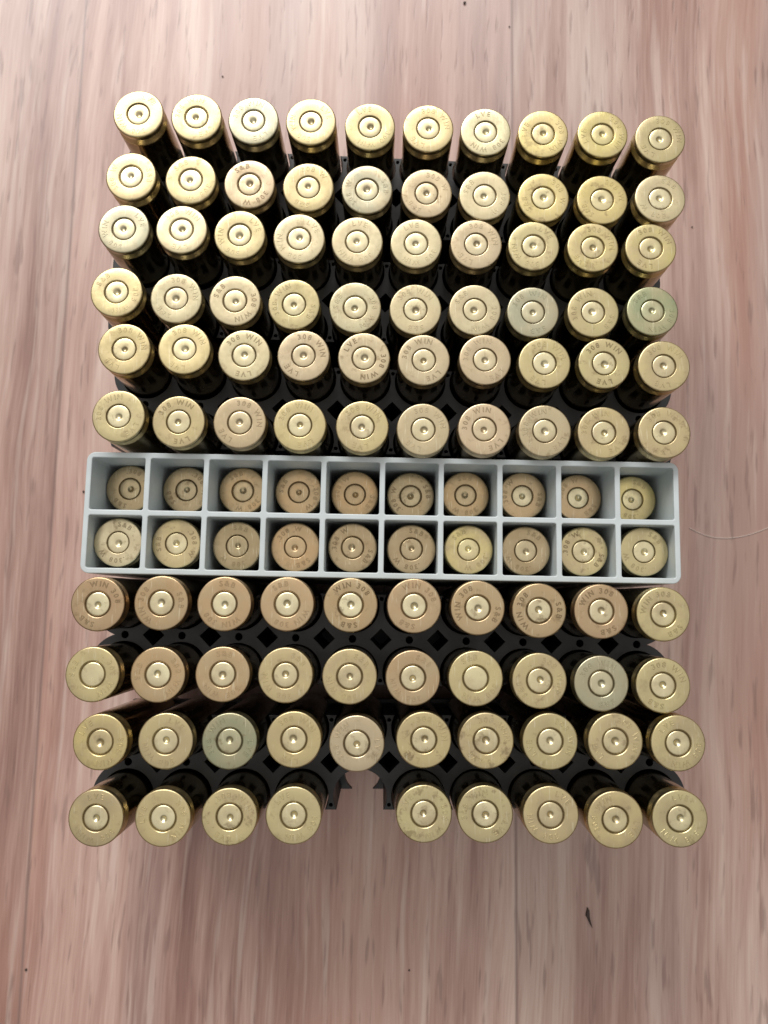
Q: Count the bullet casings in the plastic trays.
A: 119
